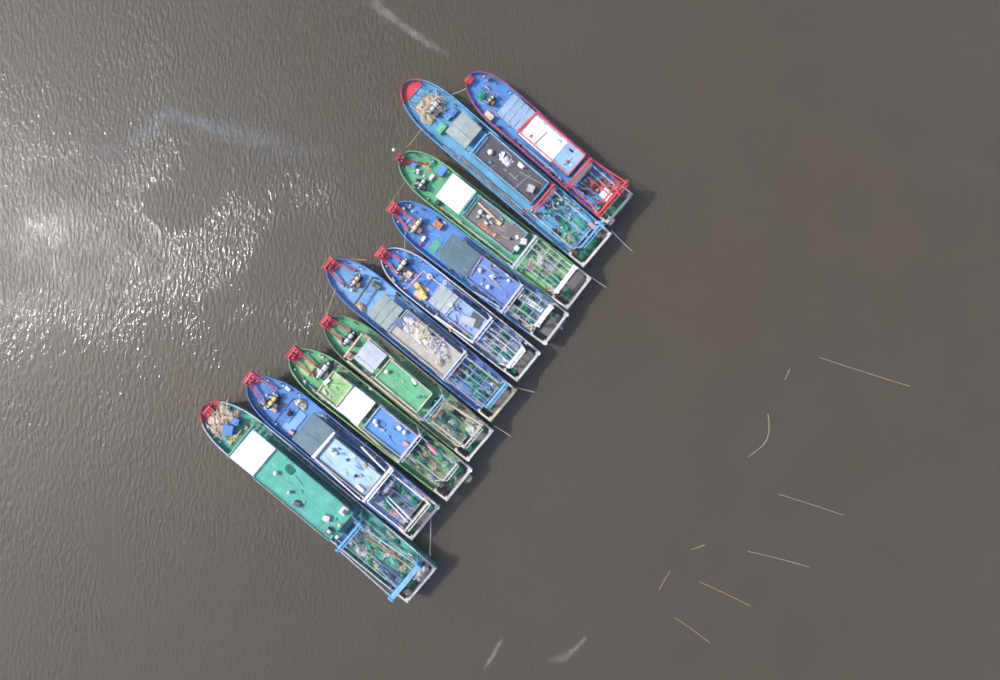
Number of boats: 10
